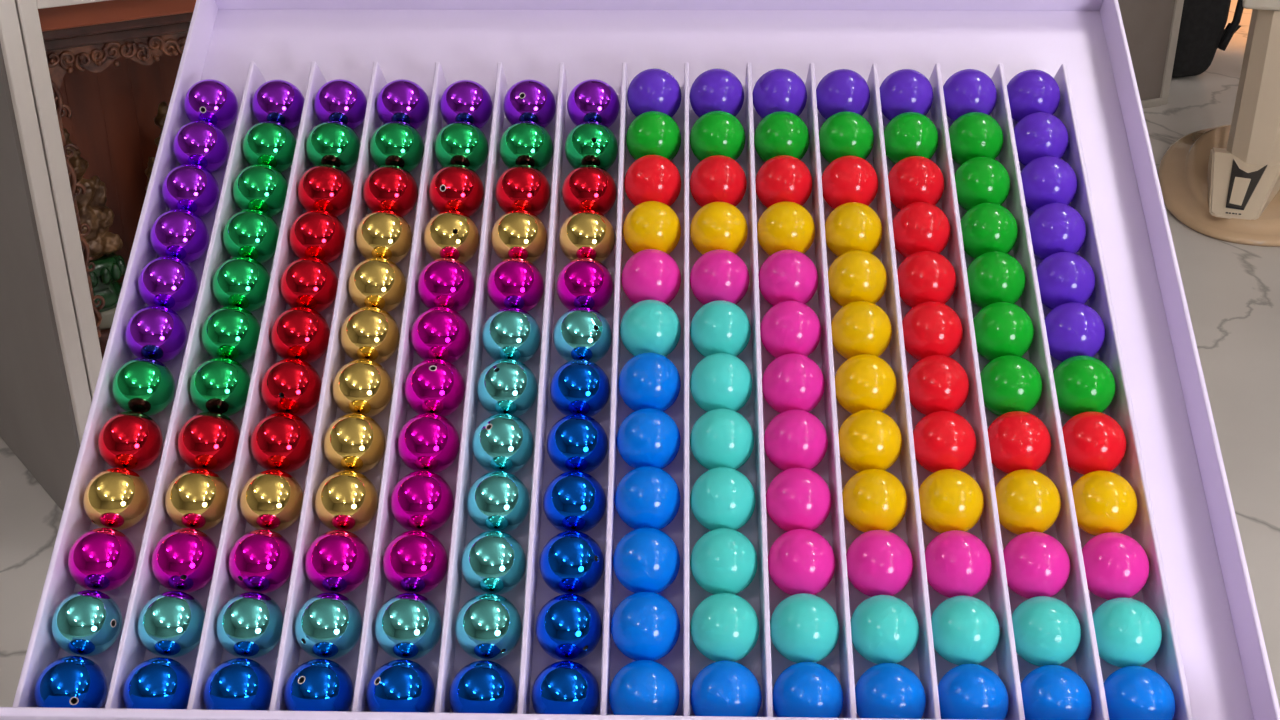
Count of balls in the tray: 168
